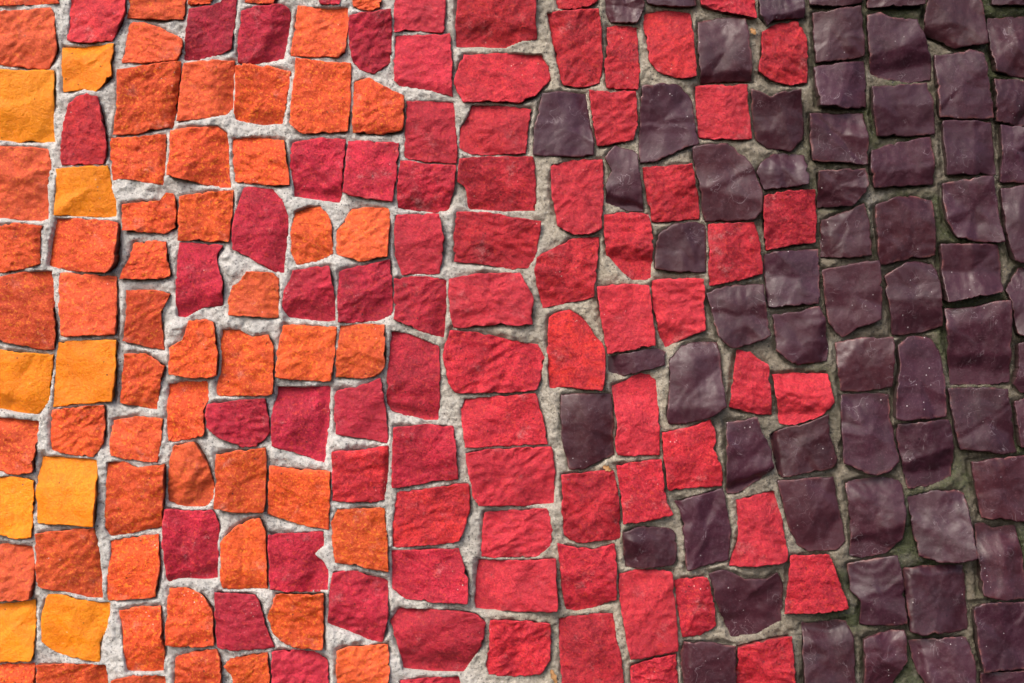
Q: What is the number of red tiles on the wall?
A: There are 76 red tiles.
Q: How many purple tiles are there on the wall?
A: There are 67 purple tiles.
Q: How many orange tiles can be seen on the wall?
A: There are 55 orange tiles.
